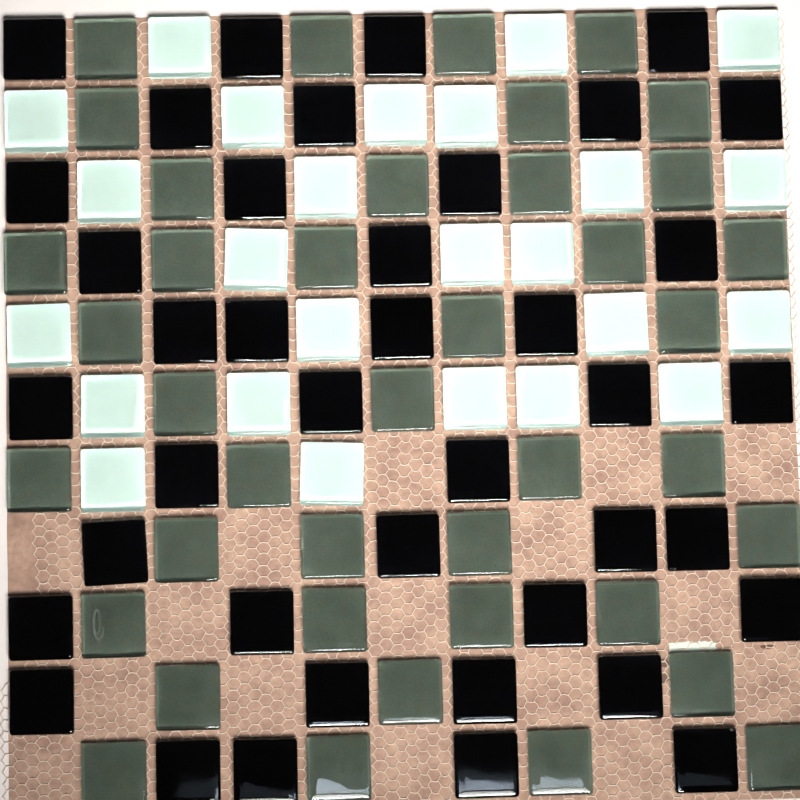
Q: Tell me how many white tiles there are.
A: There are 25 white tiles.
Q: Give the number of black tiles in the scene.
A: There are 40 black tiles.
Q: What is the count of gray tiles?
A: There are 40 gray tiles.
